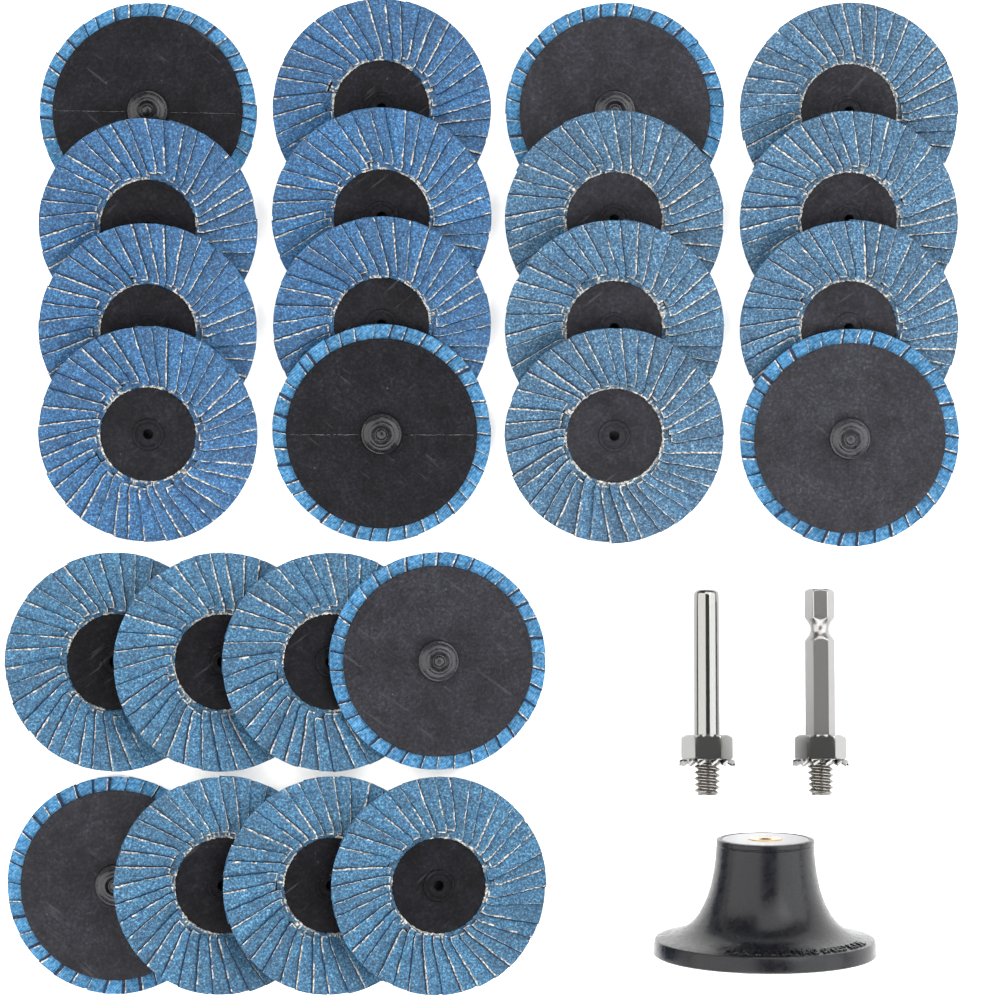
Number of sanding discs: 24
